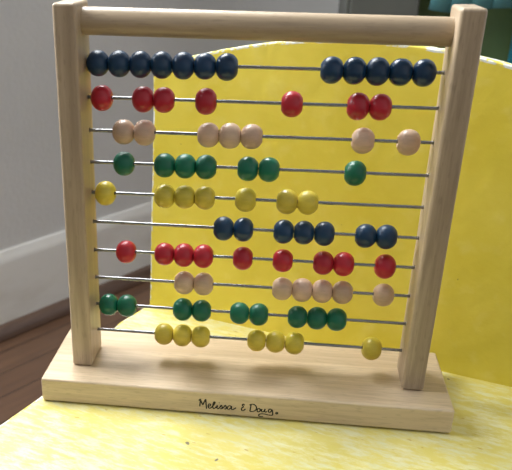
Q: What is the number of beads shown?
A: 79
